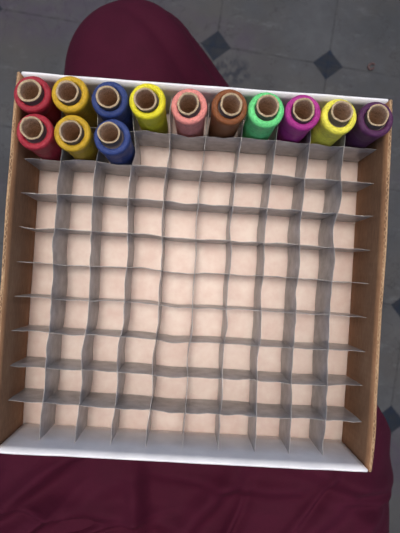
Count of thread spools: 13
